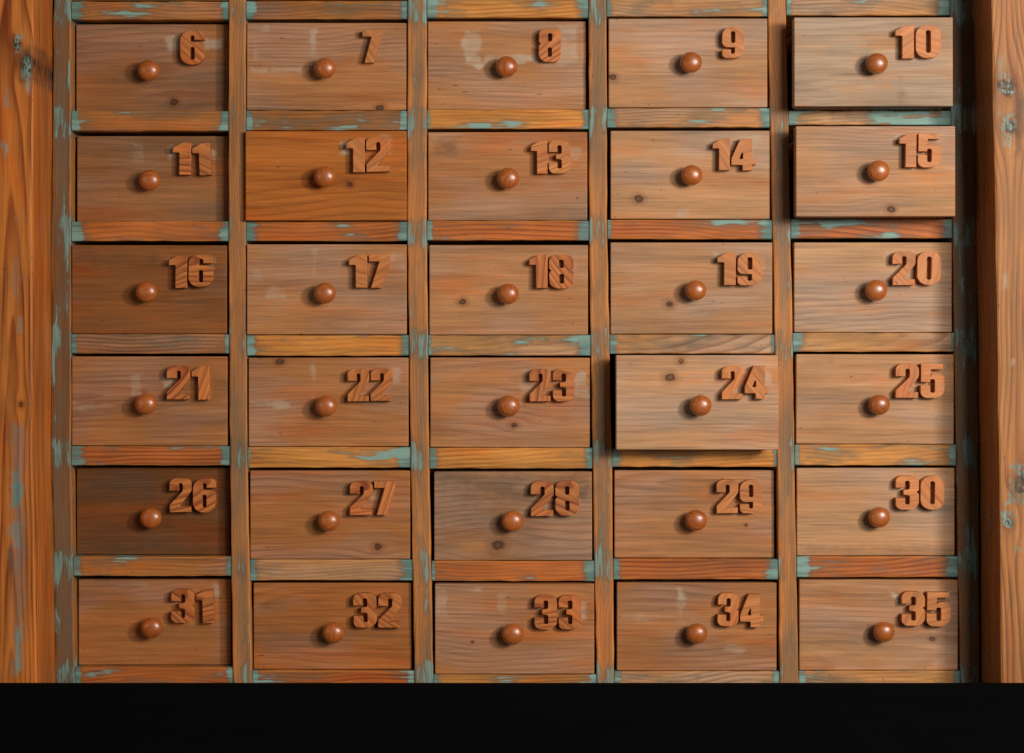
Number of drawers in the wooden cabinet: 30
